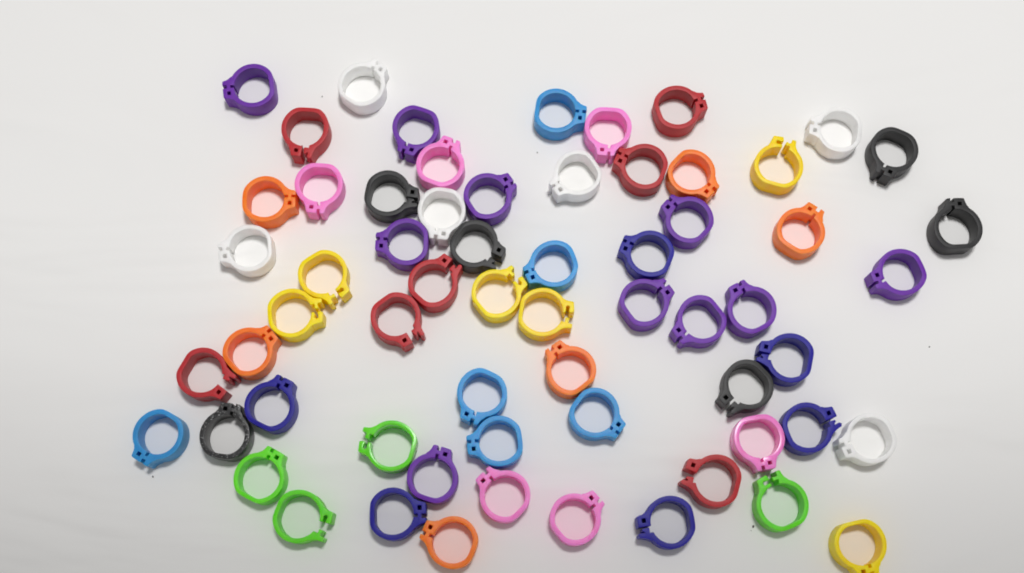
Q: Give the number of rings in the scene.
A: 63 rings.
